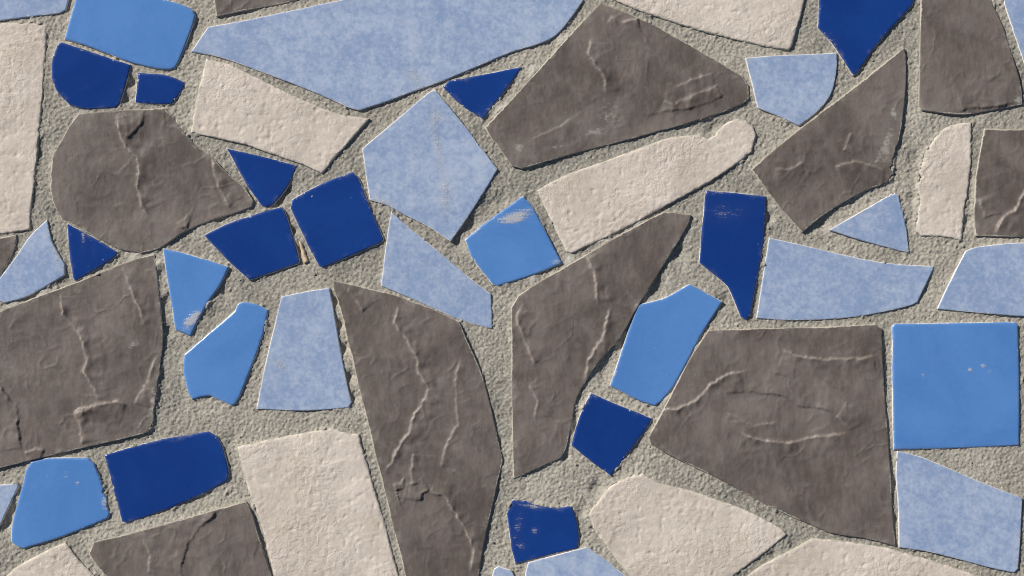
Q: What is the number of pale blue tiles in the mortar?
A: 15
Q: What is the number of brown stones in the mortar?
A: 12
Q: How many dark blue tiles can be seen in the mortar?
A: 12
